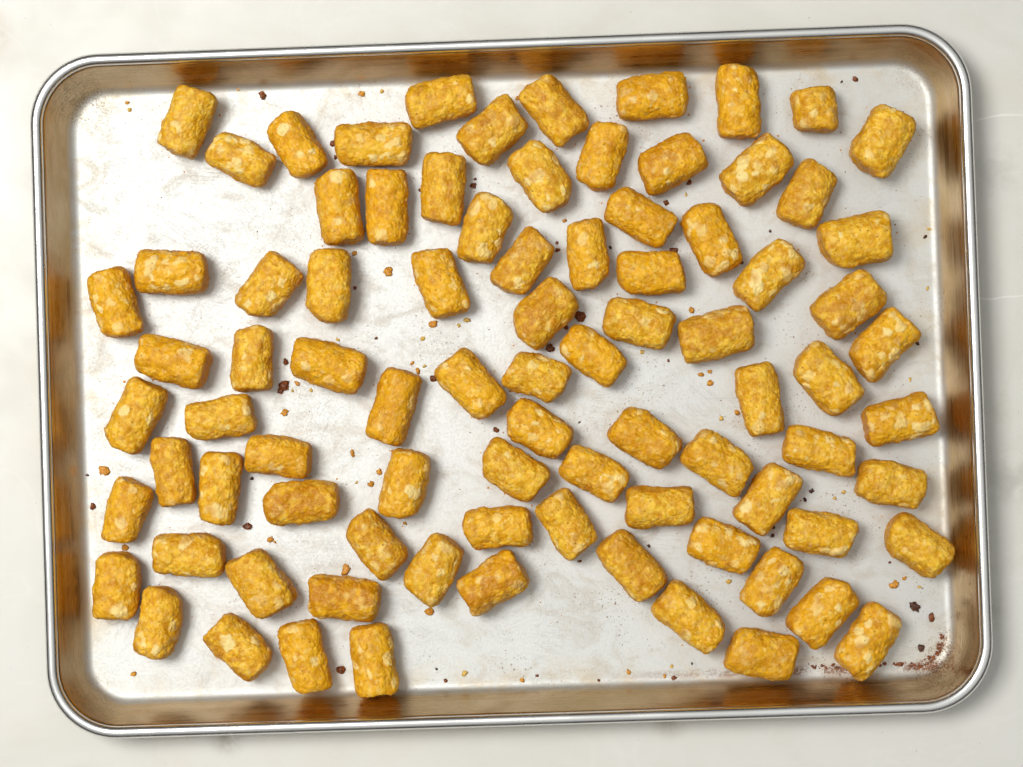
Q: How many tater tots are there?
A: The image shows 86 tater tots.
